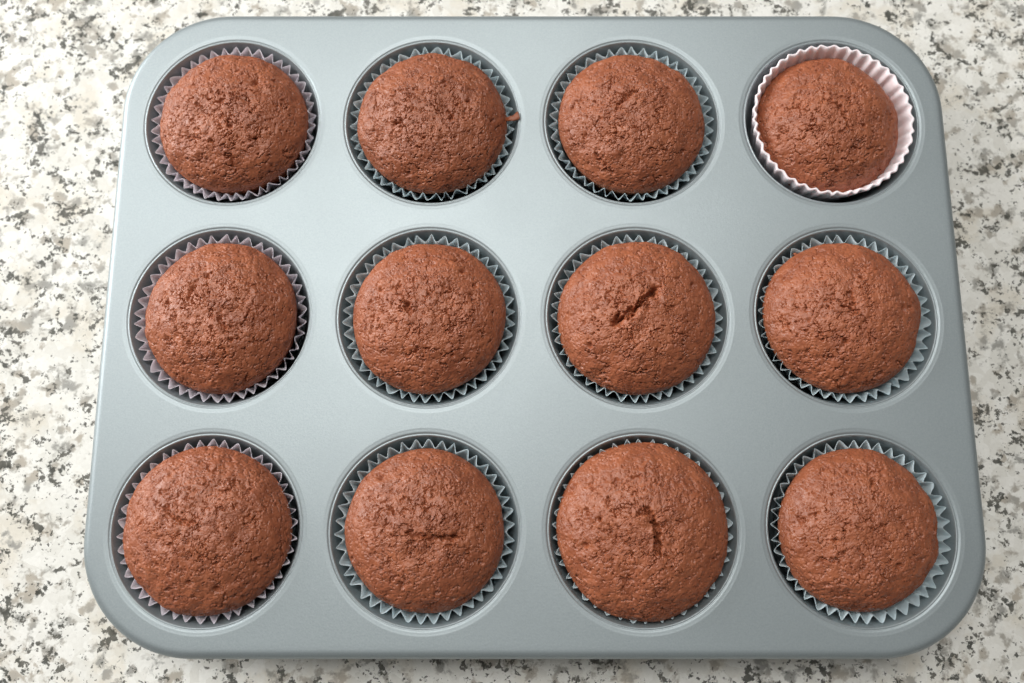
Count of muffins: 12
